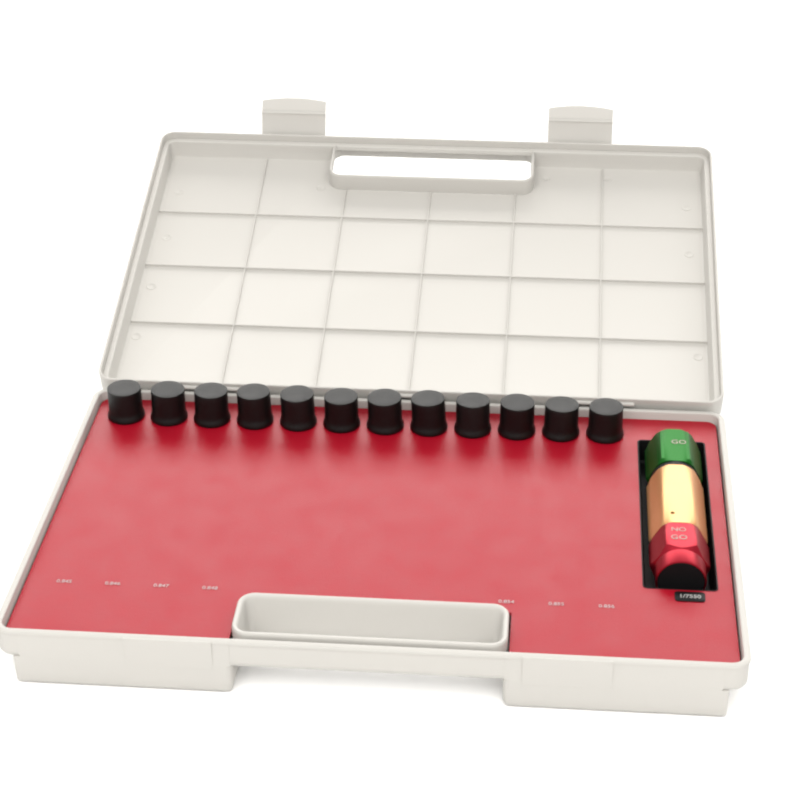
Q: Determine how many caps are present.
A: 12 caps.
